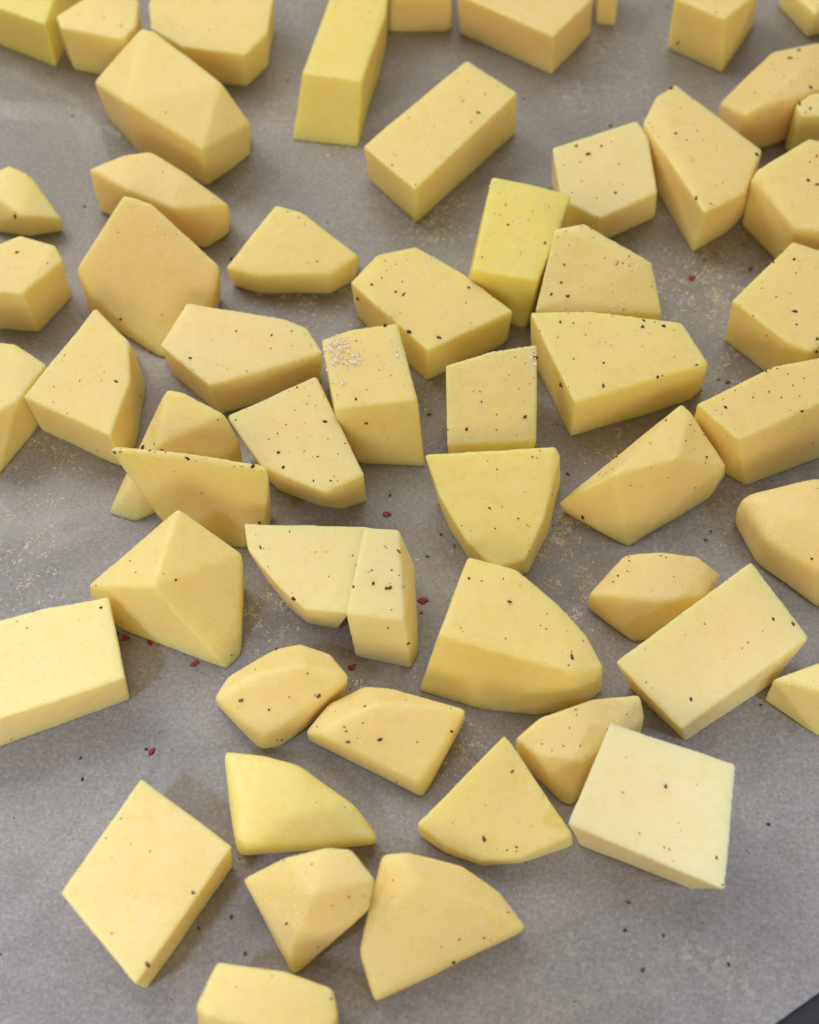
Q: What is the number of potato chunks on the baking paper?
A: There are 56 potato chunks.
